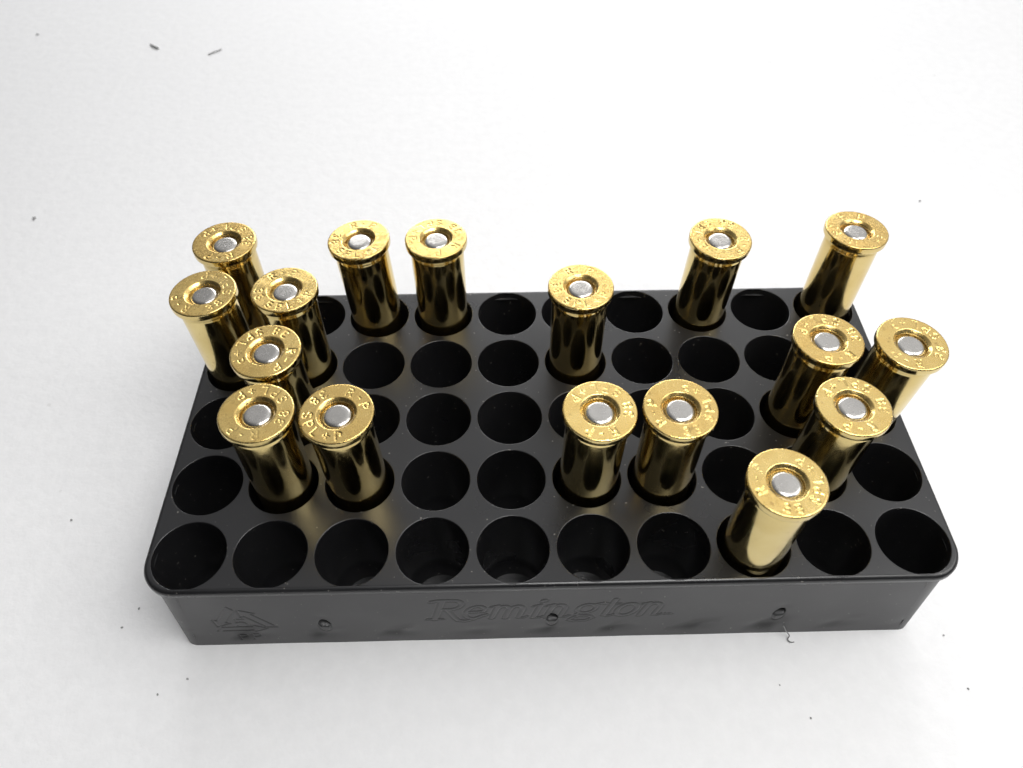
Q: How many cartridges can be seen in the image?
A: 17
